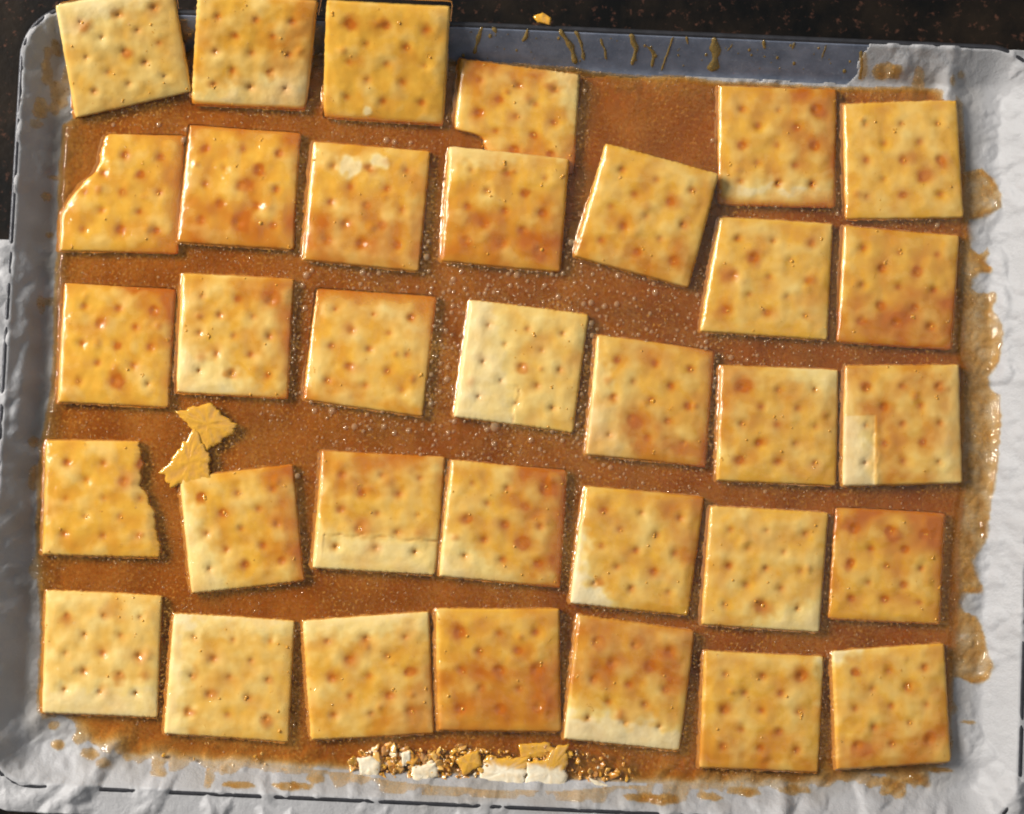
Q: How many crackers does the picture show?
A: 34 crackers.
